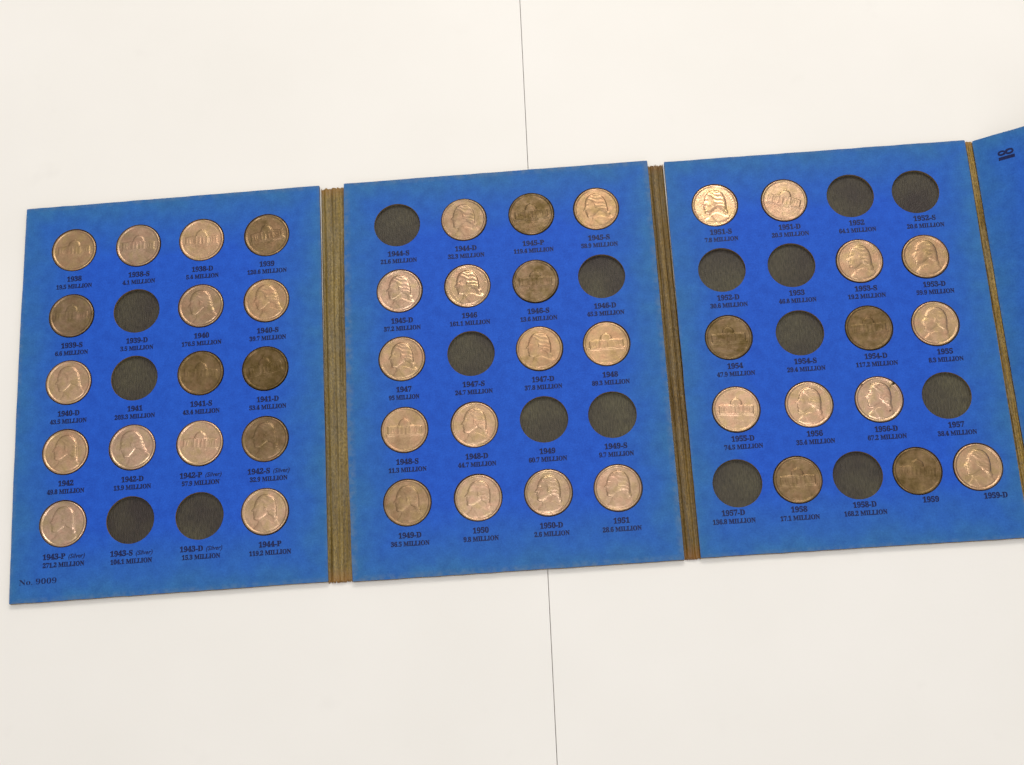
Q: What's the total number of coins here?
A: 44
